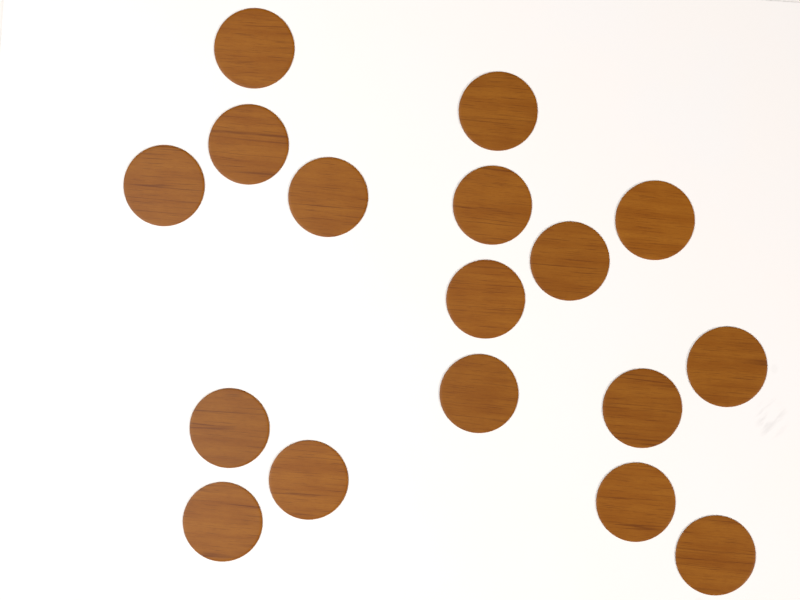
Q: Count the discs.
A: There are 17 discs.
